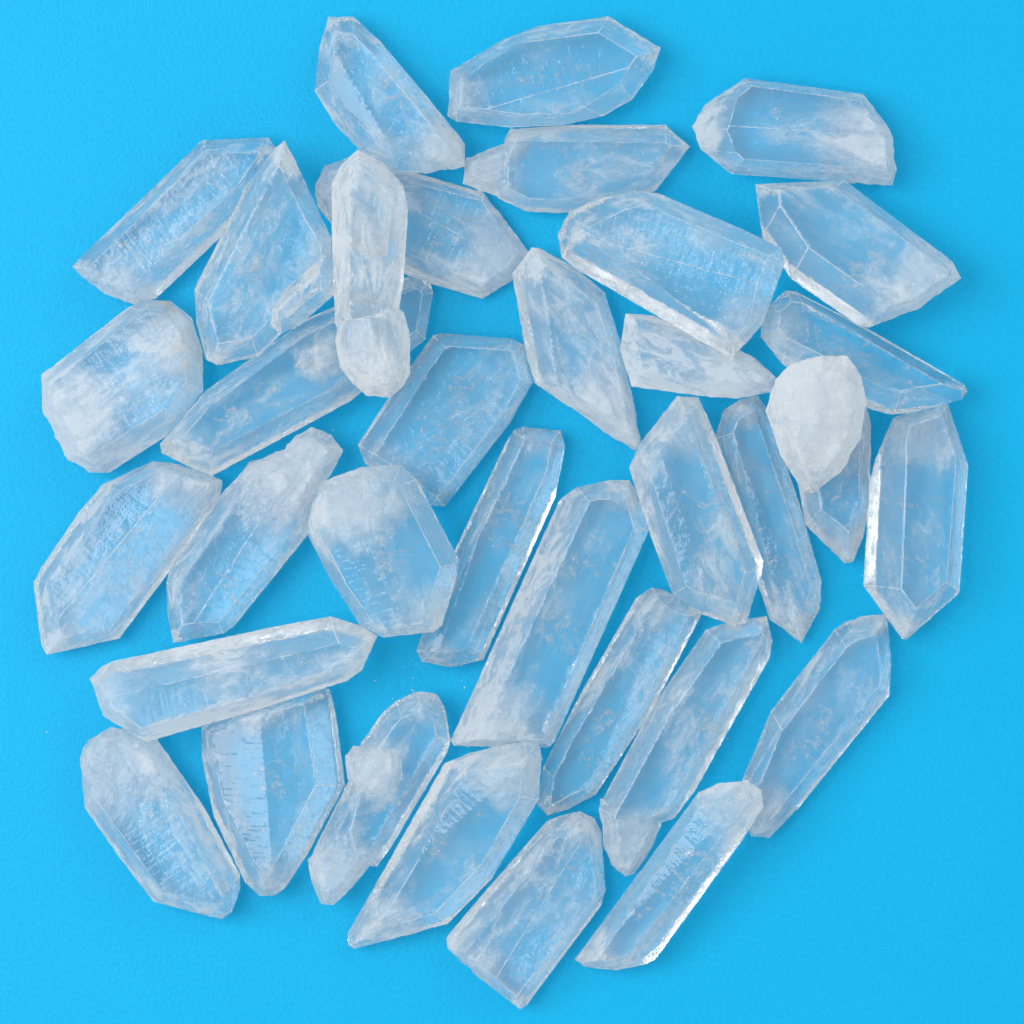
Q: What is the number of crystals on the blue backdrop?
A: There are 36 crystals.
